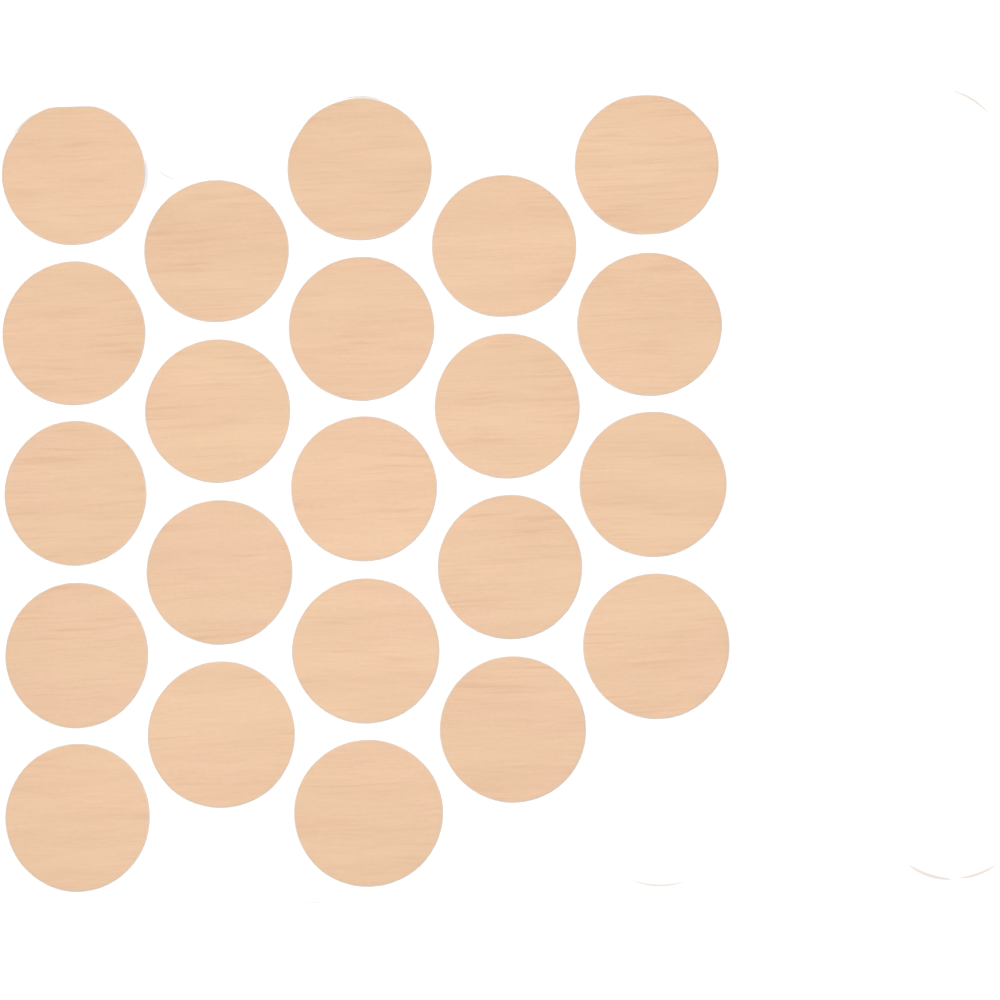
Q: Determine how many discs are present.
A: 22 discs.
